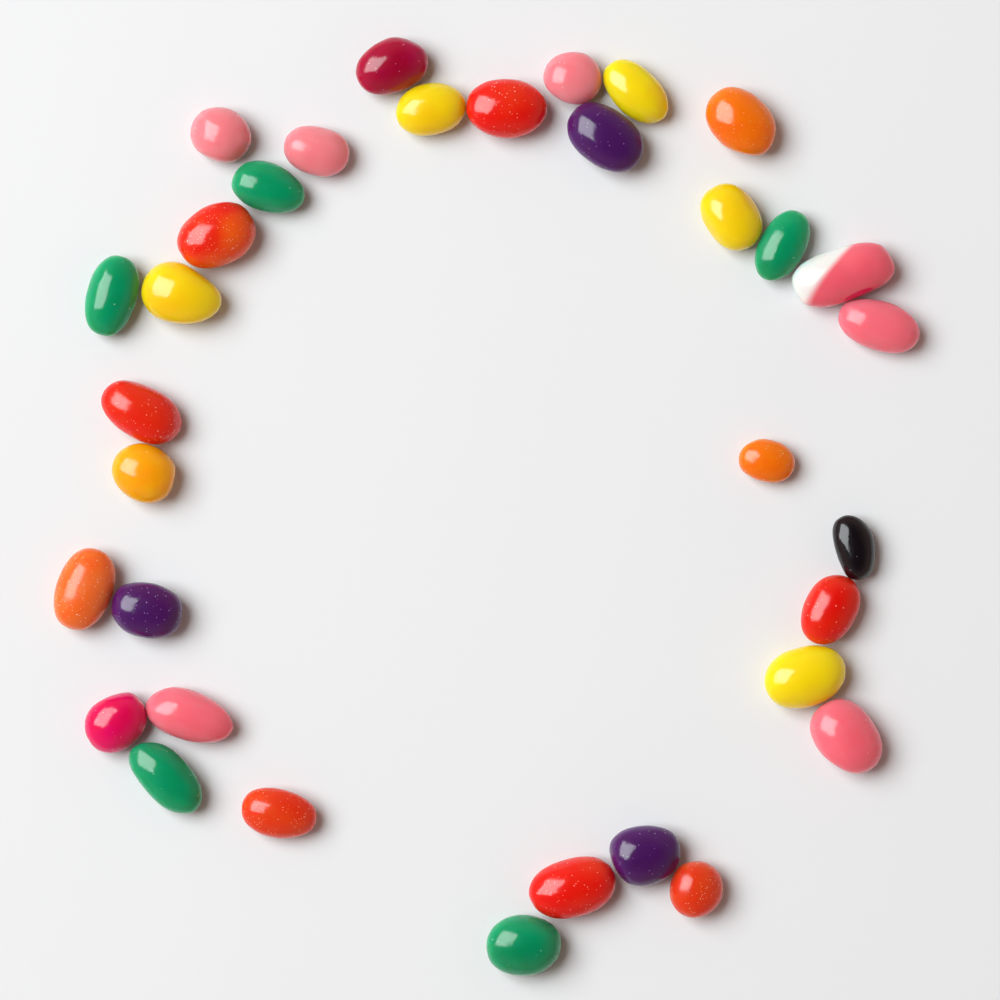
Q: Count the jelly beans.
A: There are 34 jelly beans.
